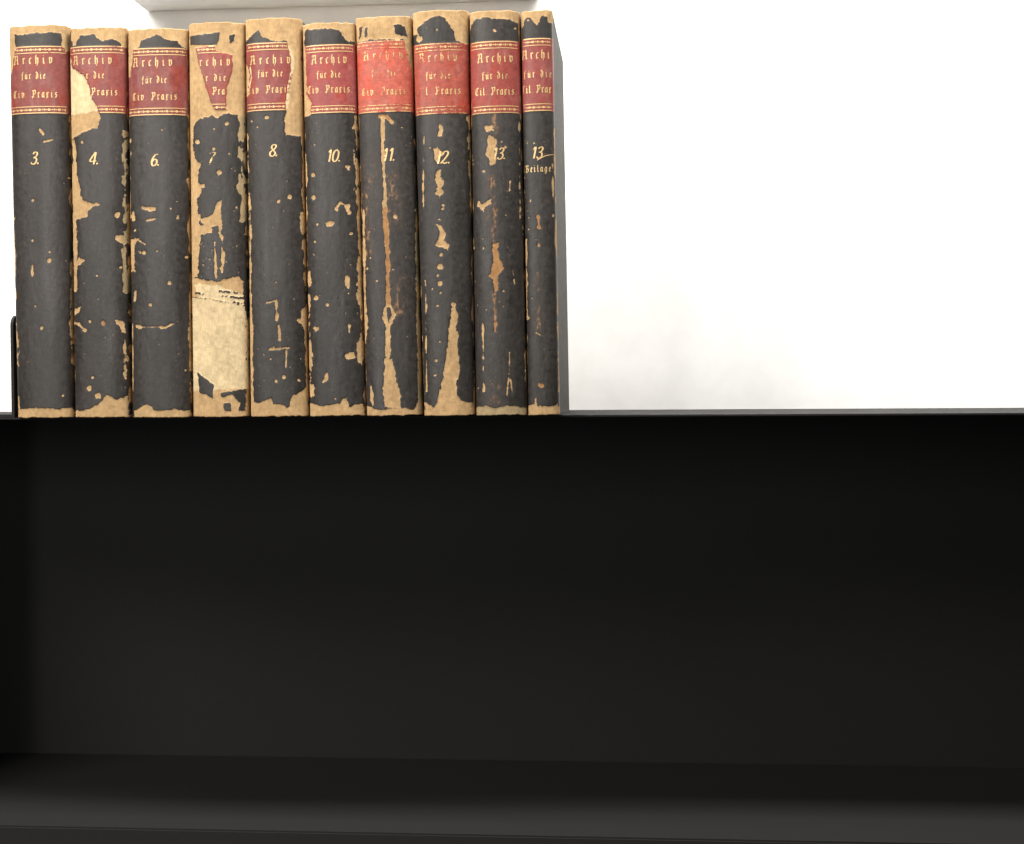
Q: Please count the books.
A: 10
